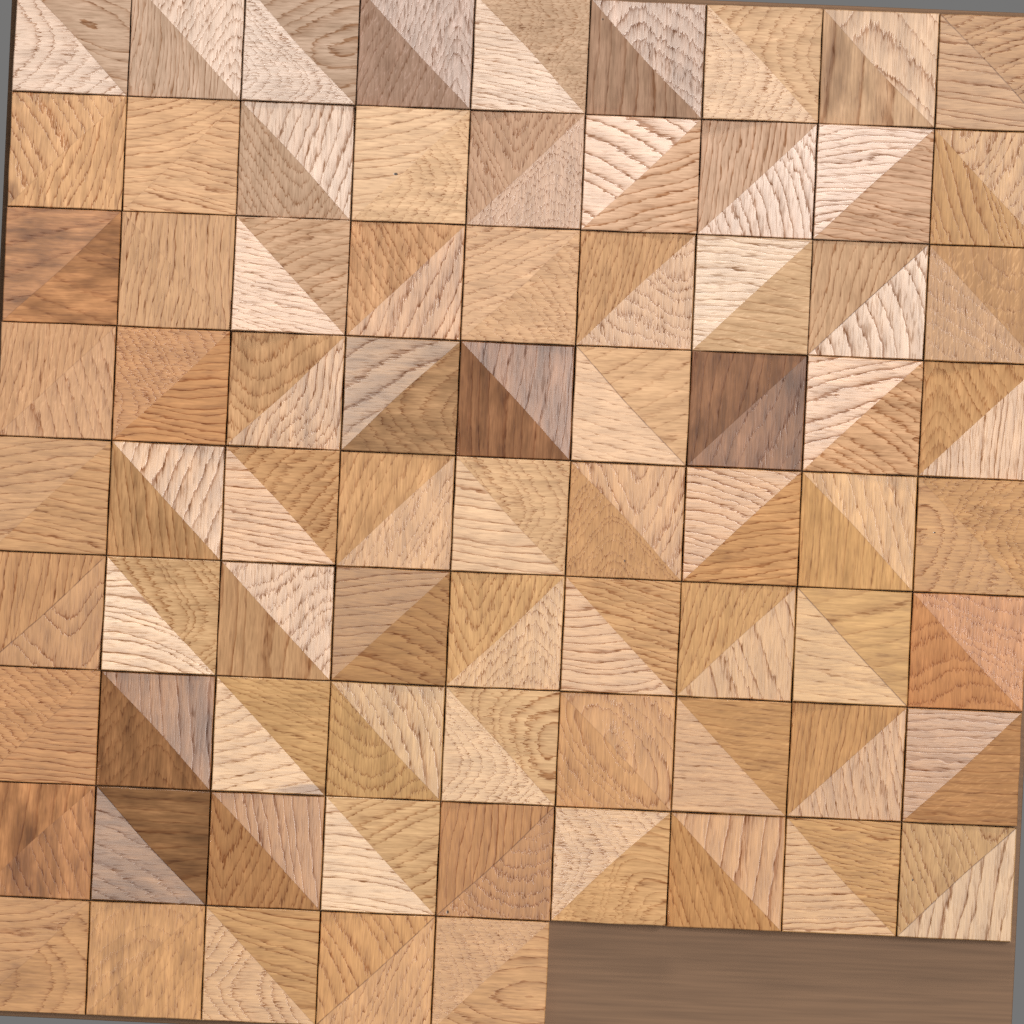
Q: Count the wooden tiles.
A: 77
